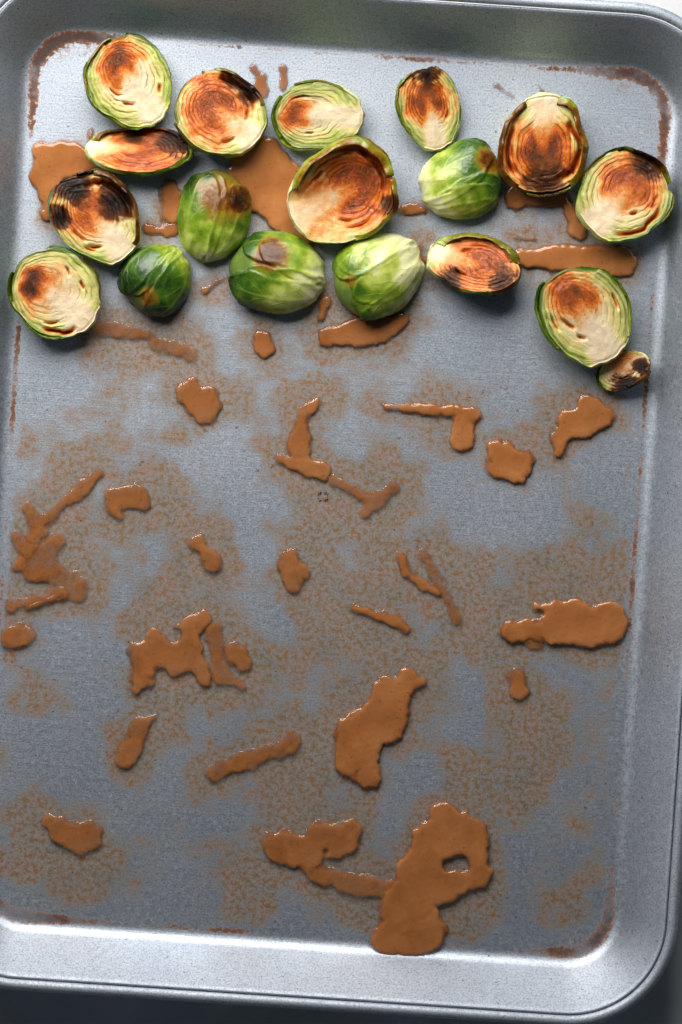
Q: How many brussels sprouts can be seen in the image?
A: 18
